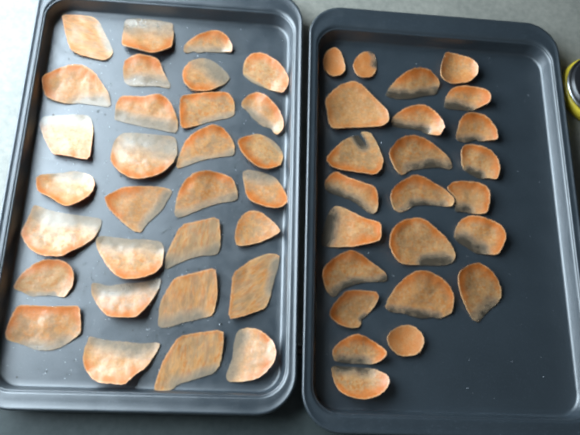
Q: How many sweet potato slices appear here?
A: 54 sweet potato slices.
